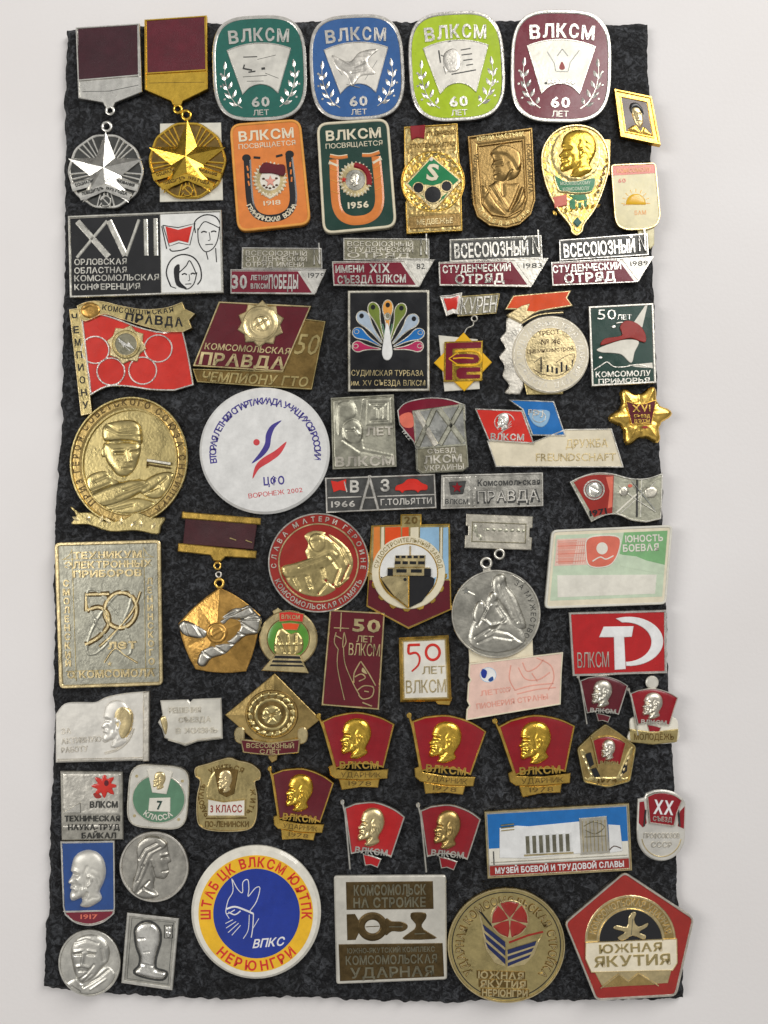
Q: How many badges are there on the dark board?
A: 69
